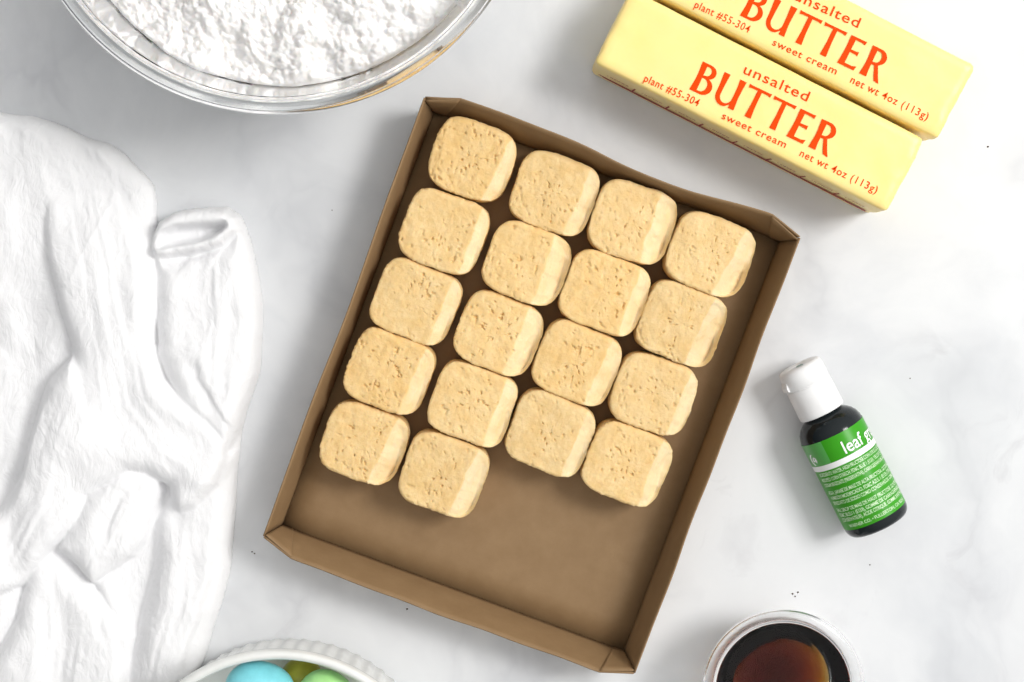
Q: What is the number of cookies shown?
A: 18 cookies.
